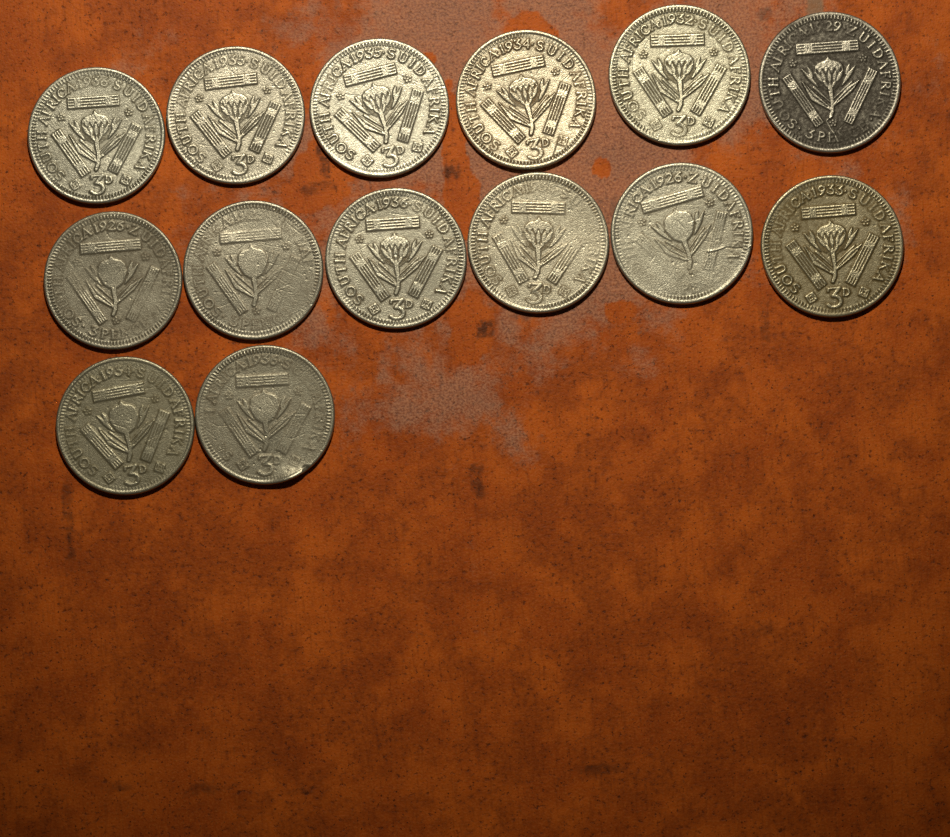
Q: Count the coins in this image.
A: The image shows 14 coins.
